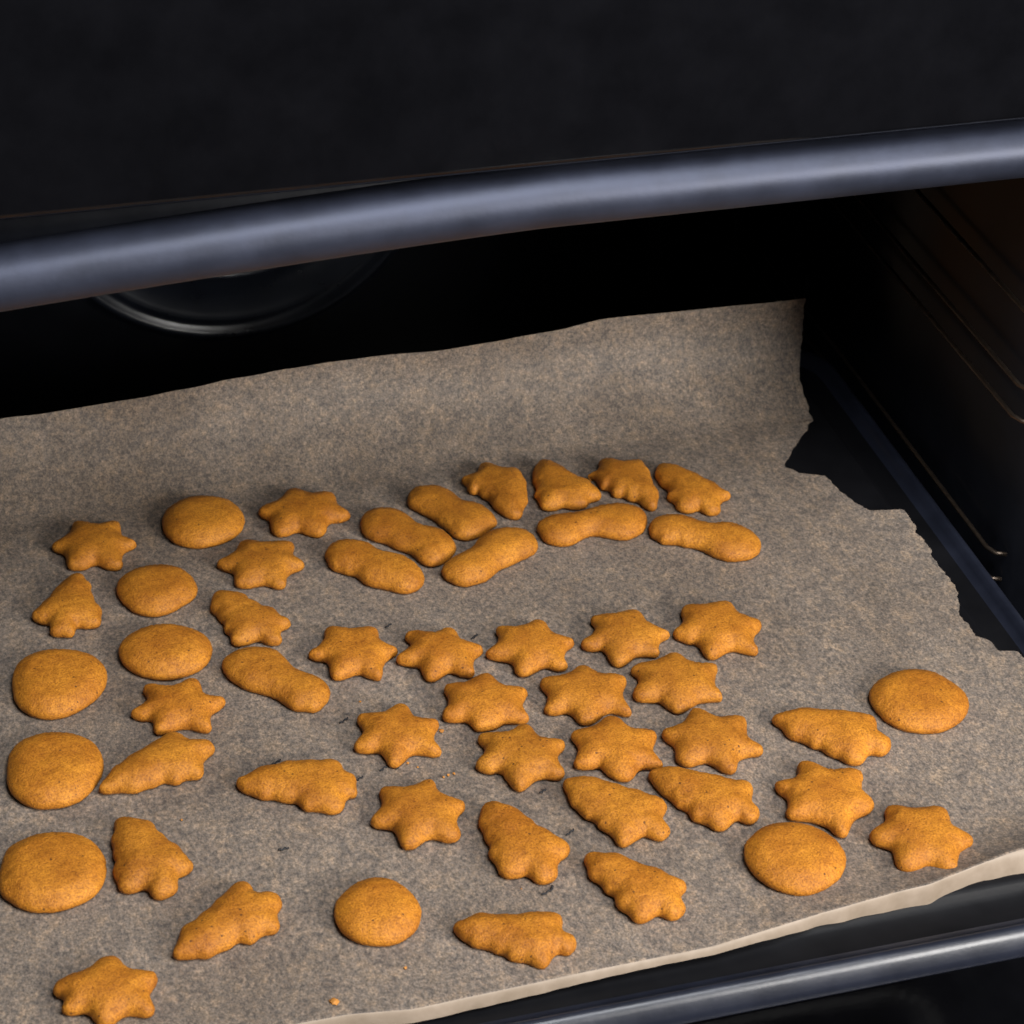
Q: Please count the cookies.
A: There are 52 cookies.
